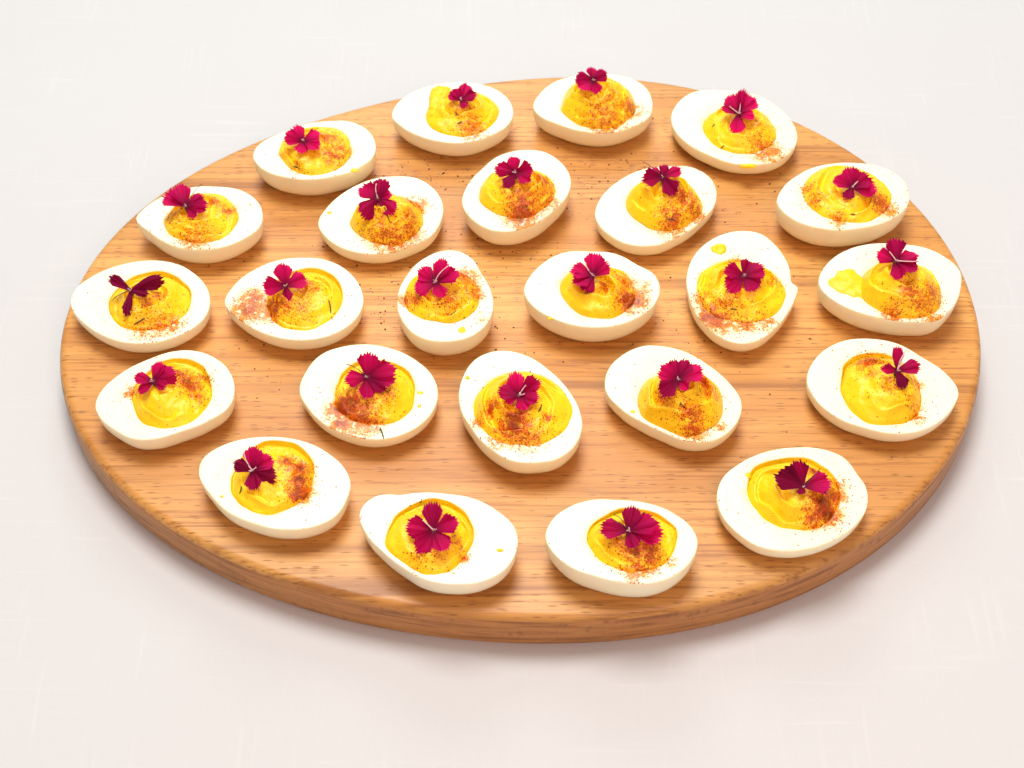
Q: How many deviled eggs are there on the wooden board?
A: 24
